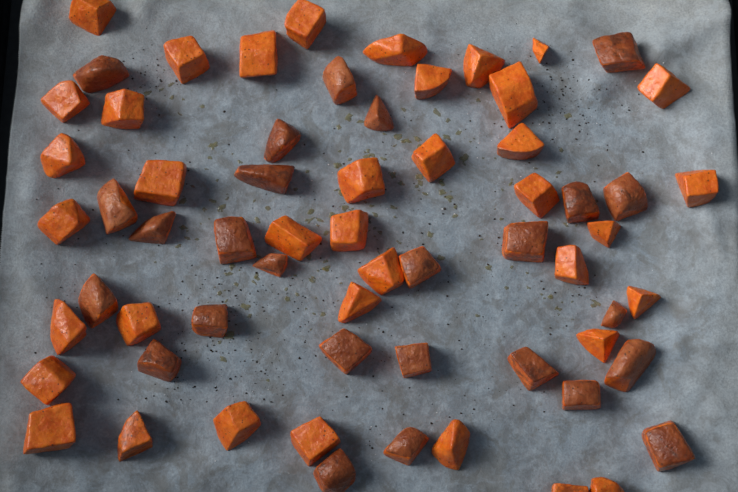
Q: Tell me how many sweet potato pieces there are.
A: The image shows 64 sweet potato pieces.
